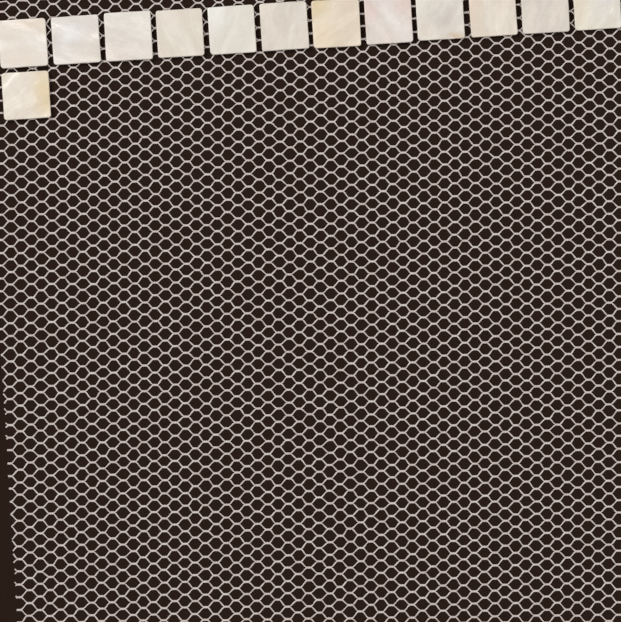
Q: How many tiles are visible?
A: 13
